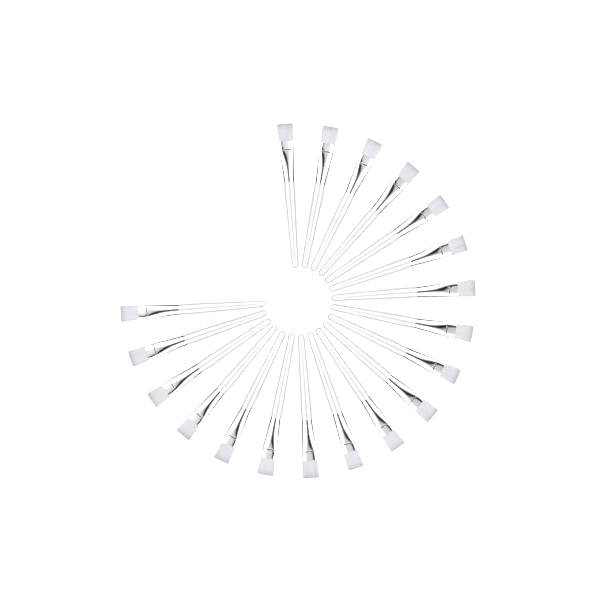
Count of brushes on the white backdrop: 19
